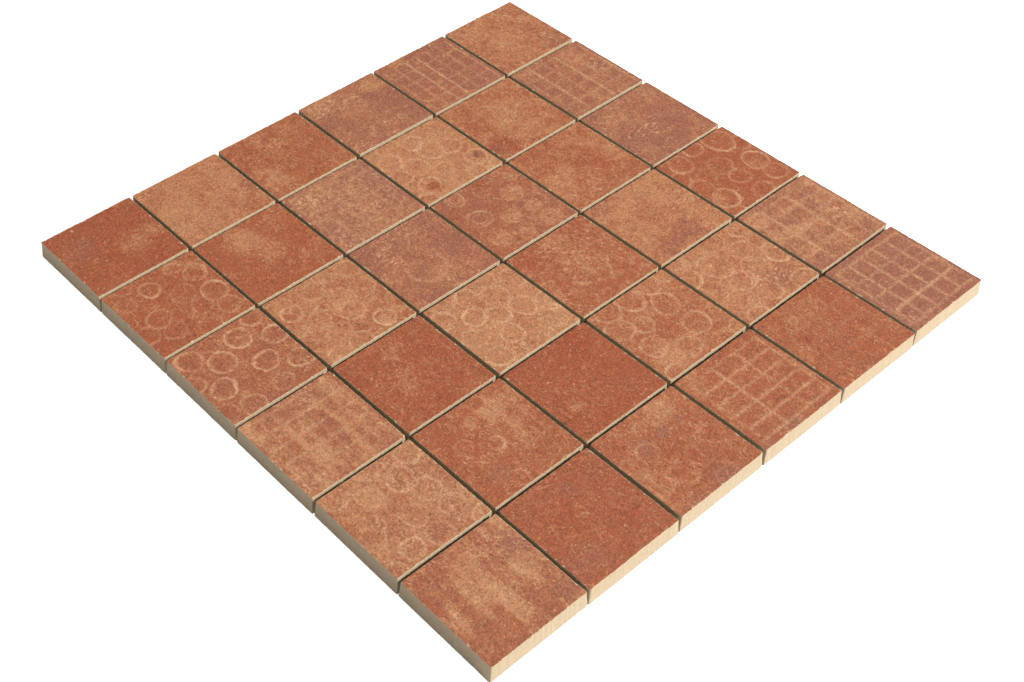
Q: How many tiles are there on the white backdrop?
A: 36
